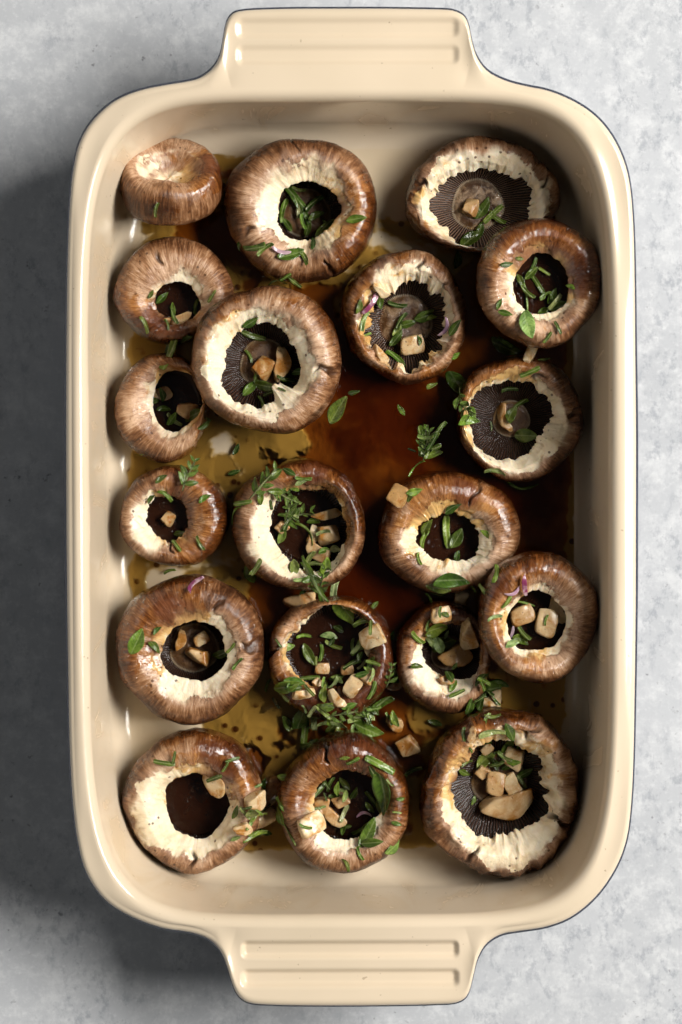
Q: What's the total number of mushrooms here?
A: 19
